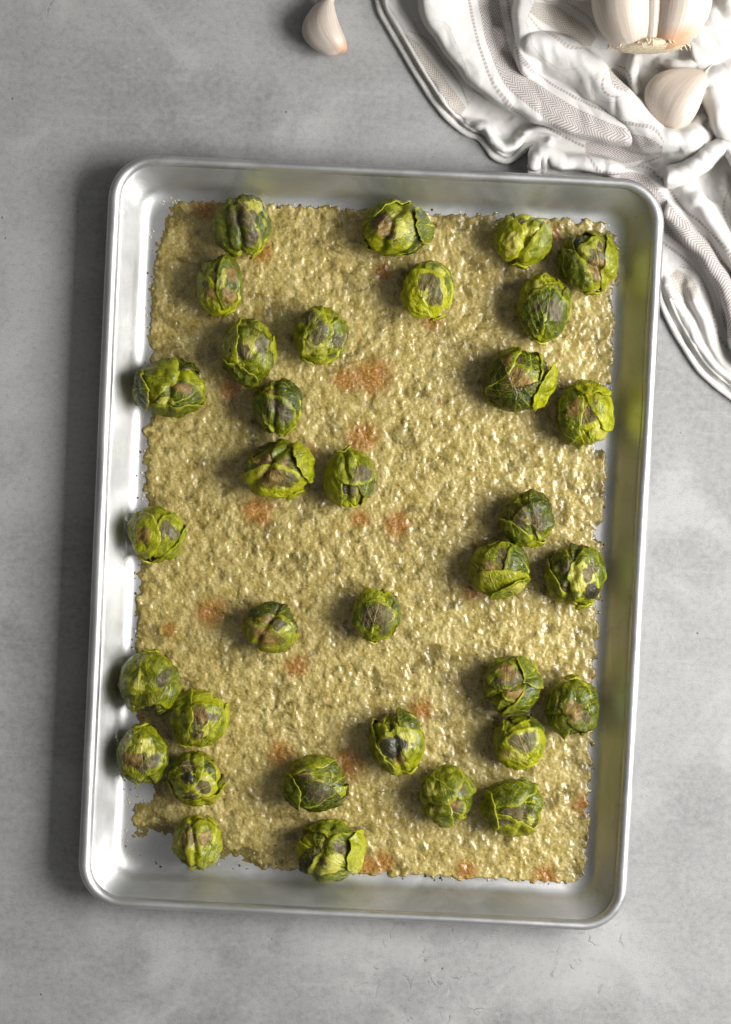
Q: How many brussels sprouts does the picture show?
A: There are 34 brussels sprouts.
